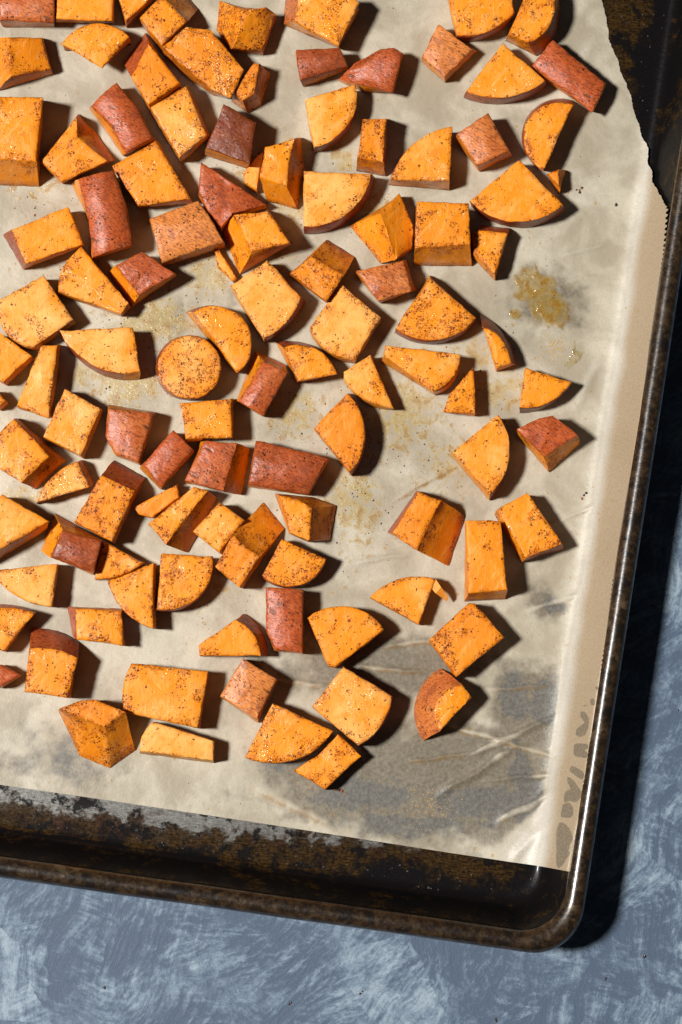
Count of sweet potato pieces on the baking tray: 108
